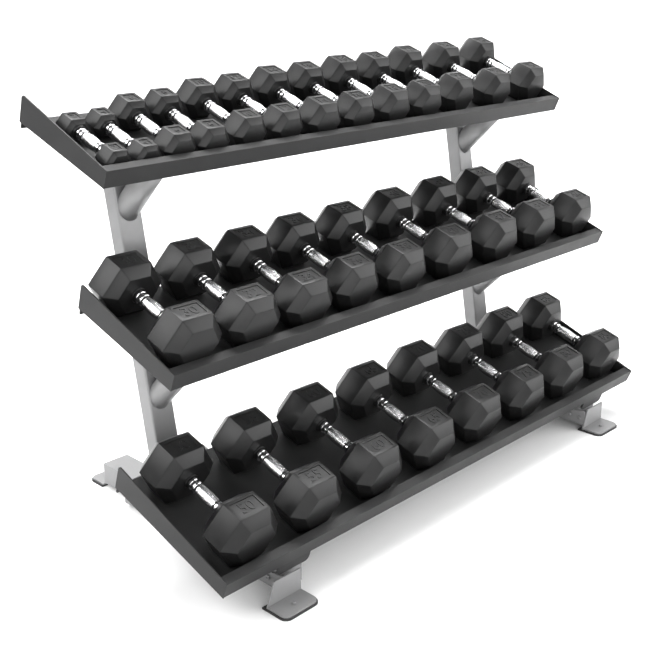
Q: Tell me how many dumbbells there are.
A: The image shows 30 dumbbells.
